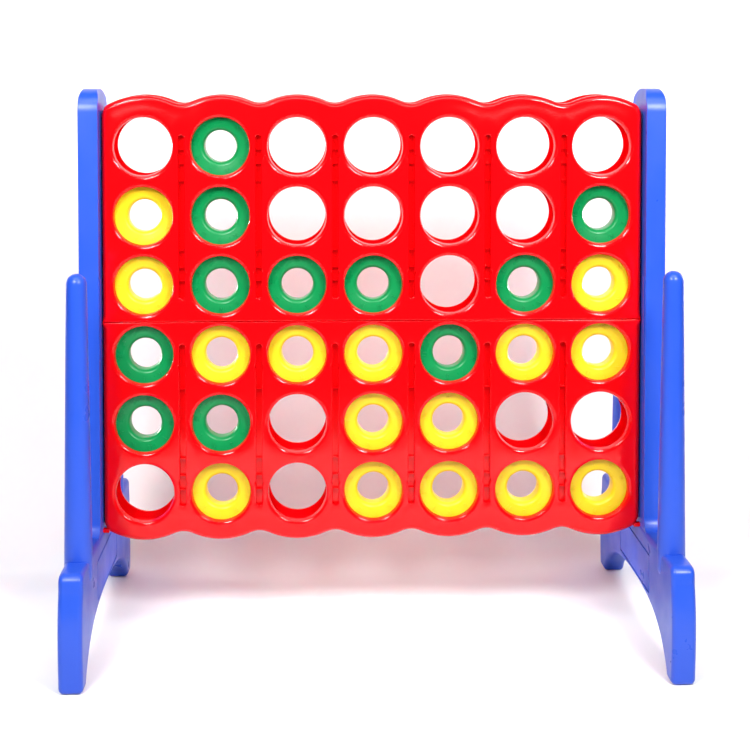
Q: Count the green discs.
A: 11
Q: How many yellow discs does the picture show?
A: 15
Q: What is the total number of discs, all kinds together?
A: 26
